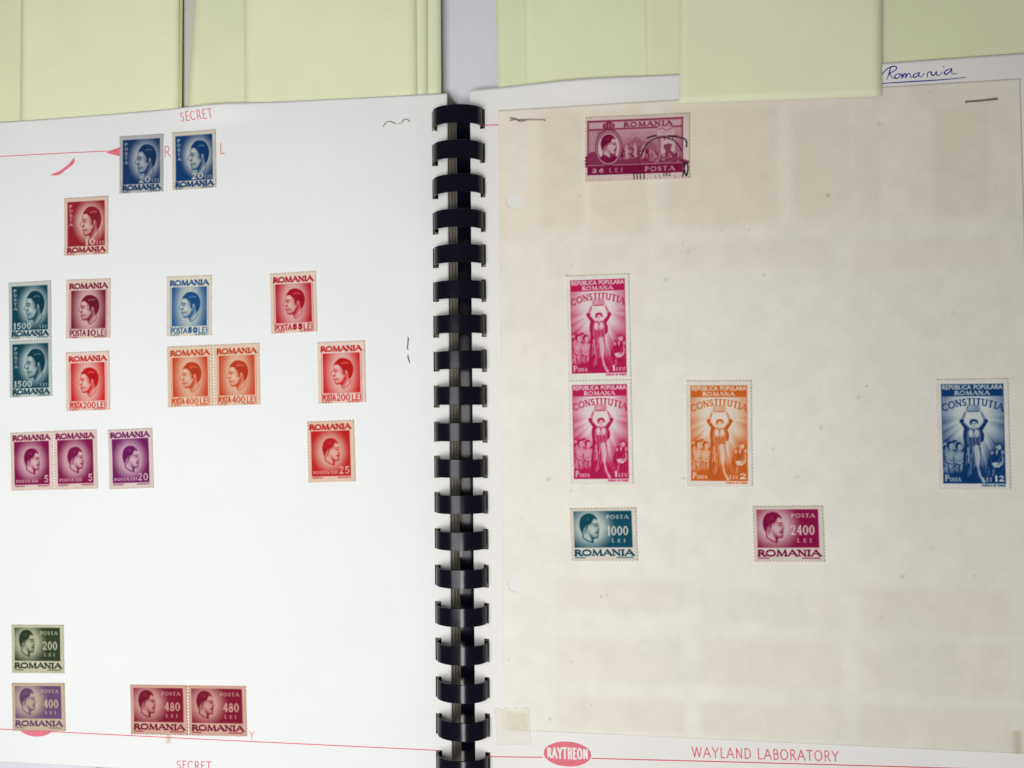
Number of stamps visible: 27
